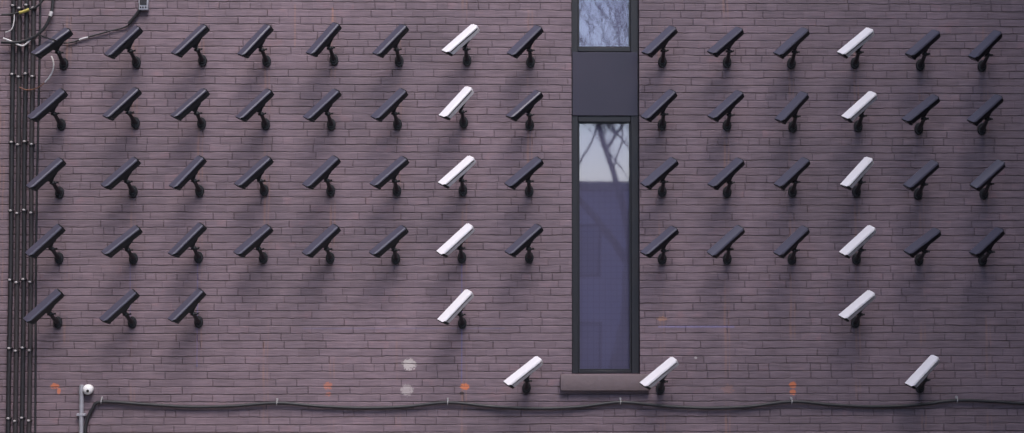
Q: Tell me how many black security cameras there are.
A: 51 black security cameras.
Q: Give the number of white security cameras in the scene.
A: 13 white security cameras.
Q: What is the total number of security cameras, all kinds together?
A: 64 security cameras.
